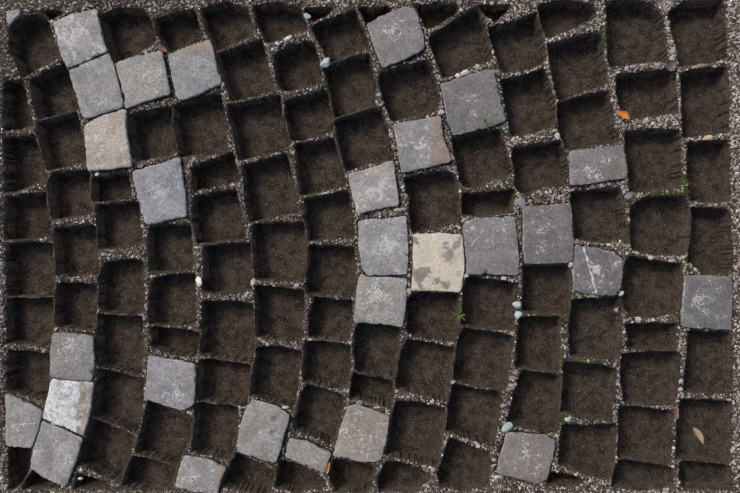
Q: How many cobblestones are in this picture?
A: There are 29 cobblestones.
